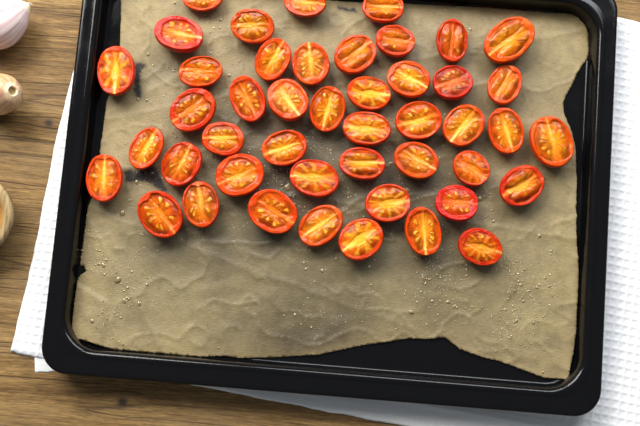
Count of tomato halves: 46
